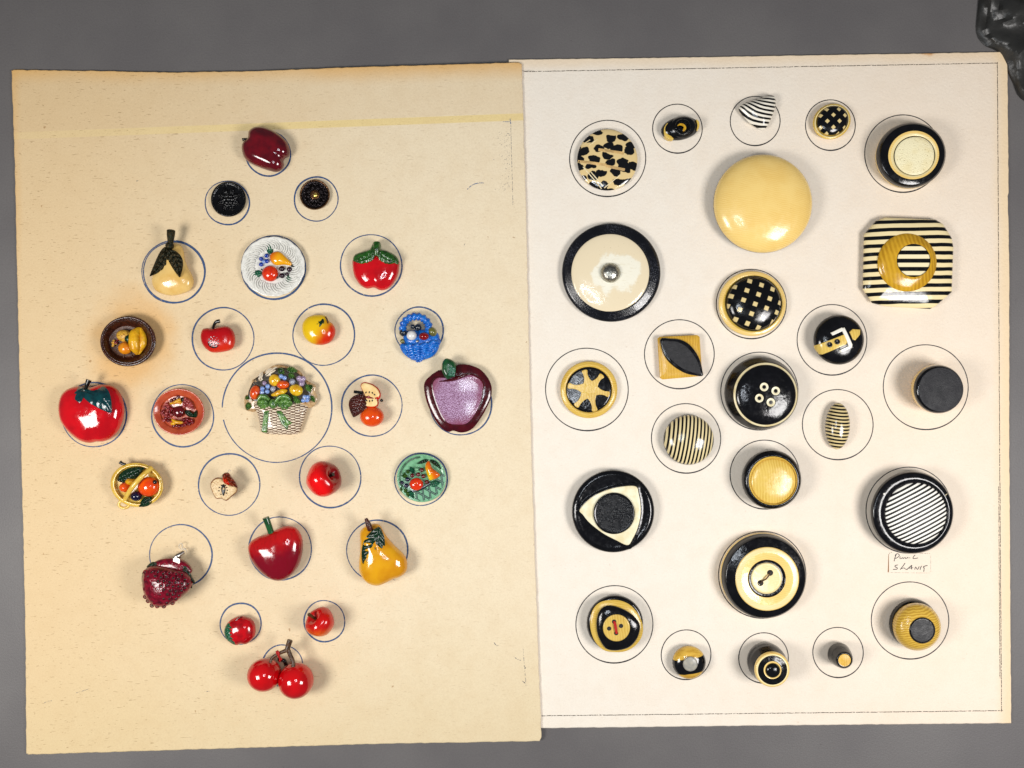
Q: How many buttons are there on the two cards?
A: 50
